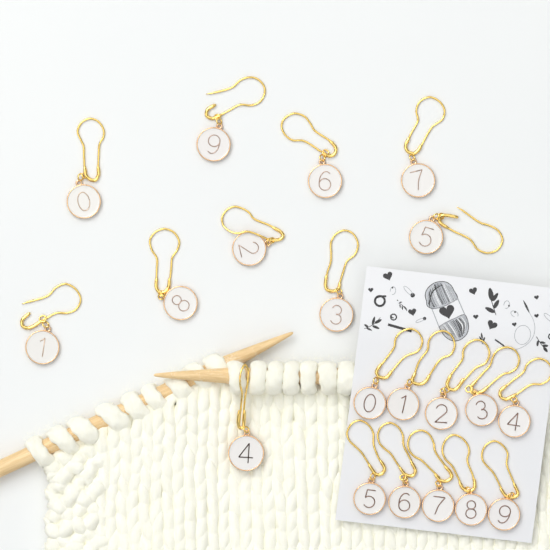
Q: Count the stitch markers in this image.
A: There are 20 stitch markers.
